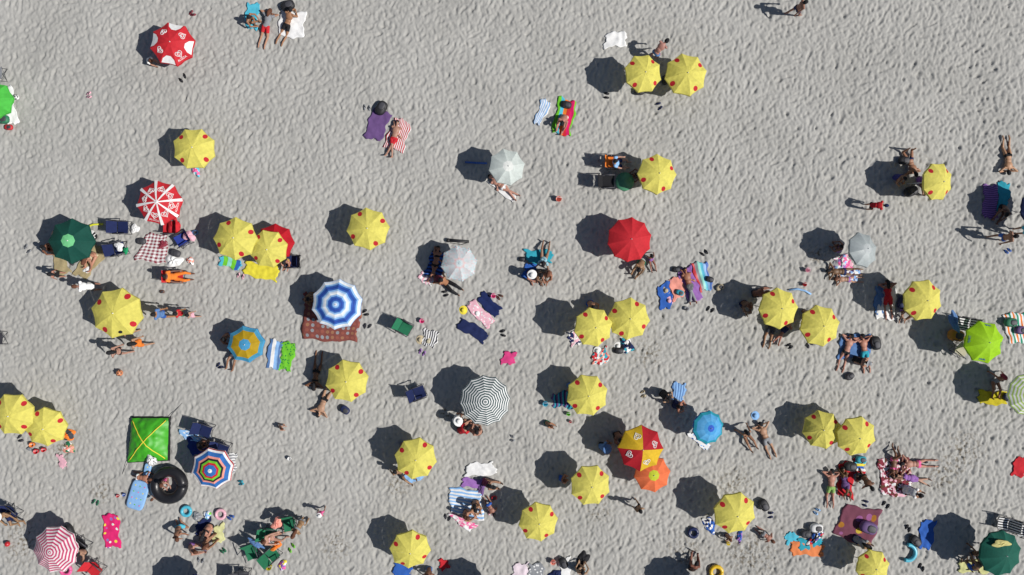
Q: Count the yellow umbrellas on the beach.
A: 26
